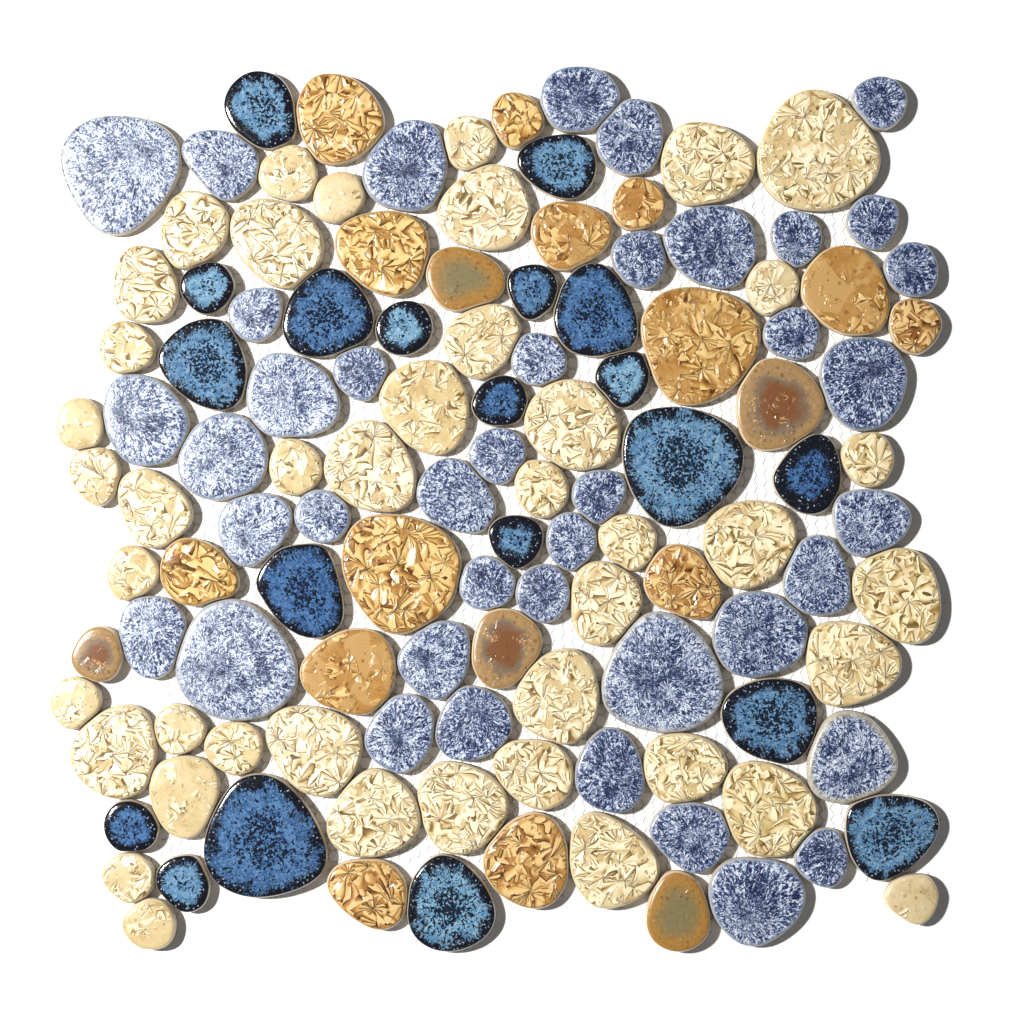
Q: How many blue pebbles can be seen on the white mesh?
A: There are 61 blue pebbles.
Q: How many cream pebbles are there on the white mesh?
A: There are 43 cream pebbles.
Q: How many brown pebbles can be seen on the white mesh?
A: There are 19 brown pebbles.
